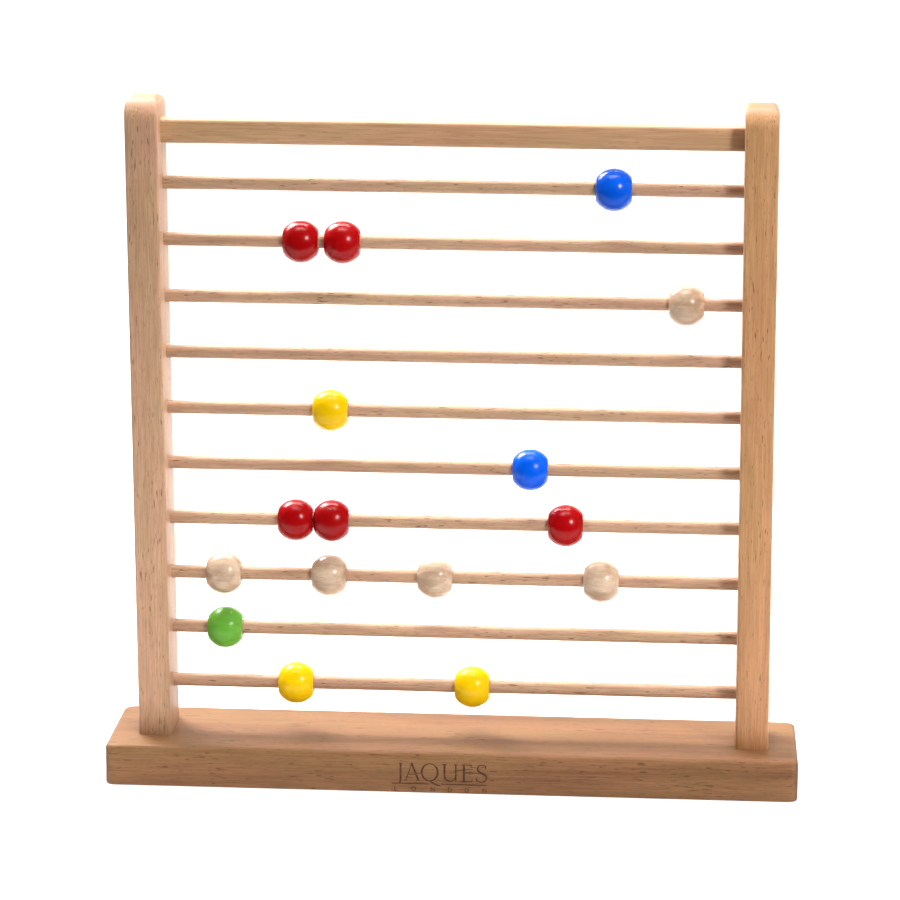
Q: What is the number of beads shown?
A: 16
